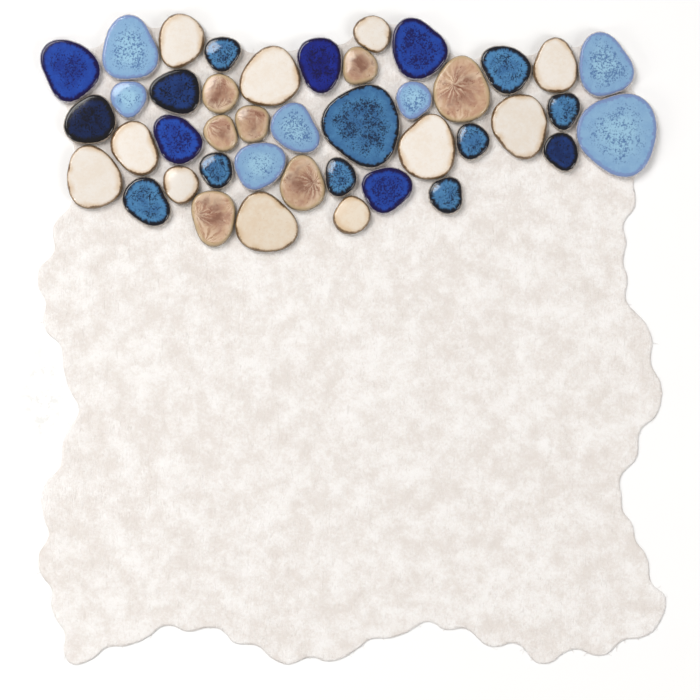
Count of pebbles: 42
